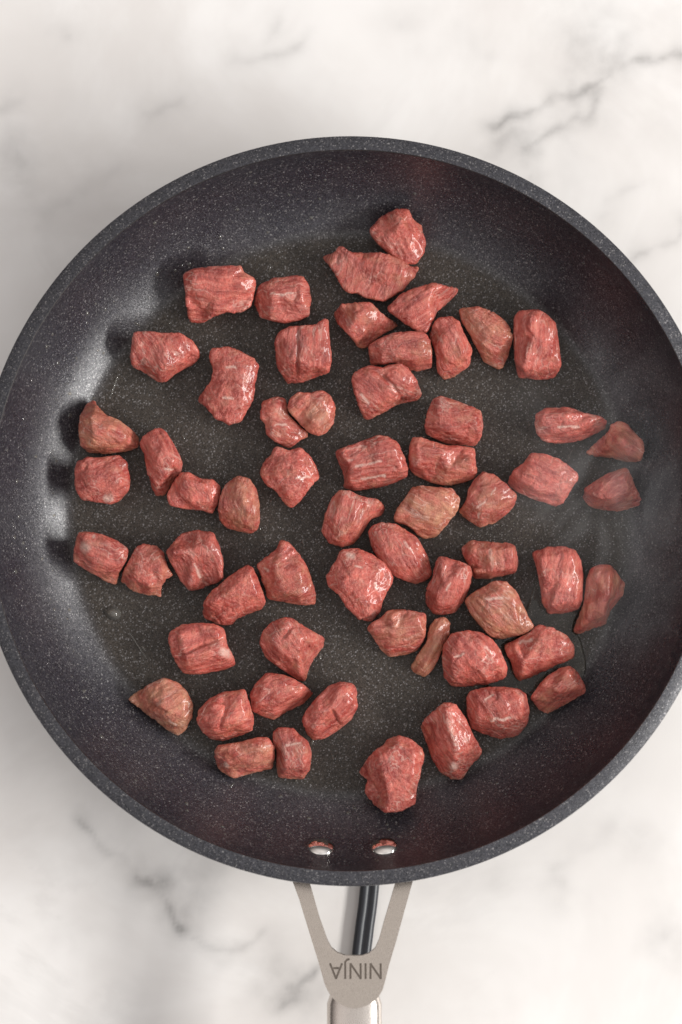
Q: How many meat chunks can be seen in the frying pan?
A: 60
